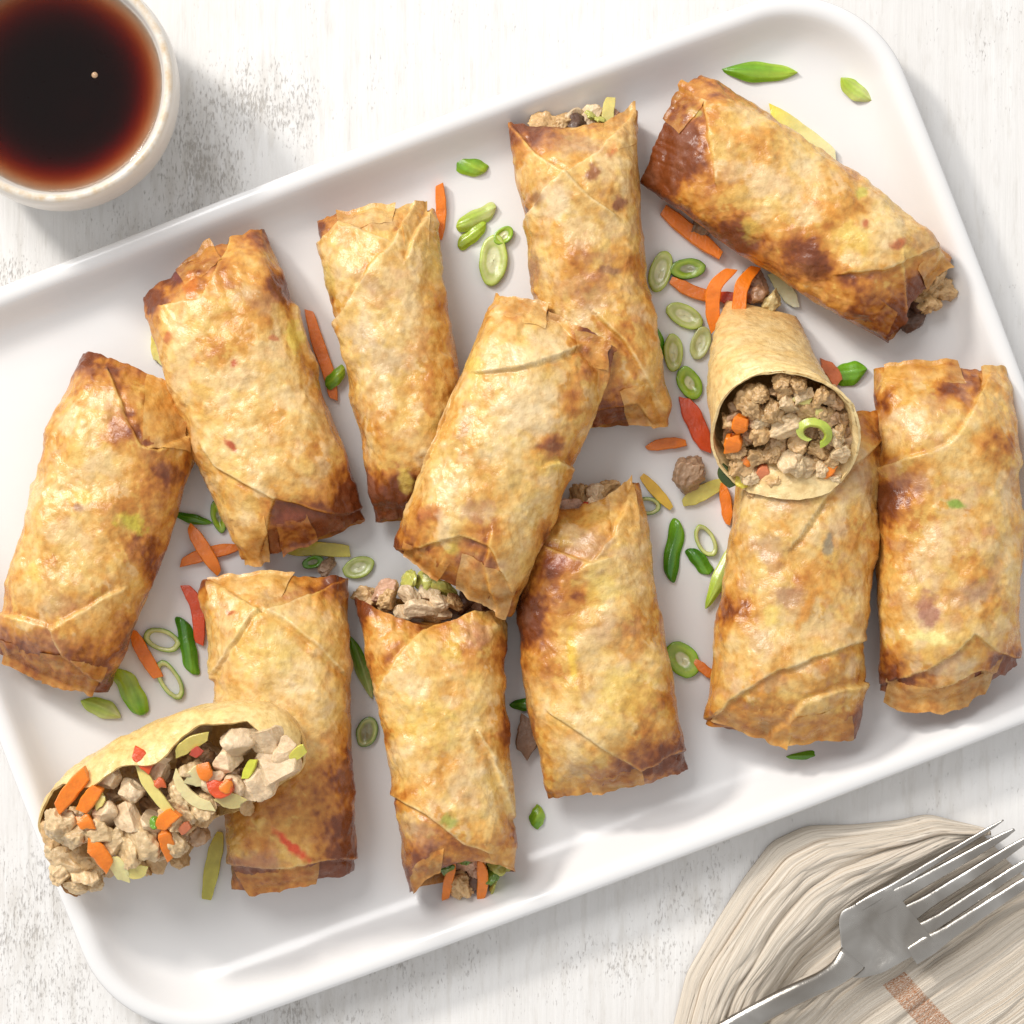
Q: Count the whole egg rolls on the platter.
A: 11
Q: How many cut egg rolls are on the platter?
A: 2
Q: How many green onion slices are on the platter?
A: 36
